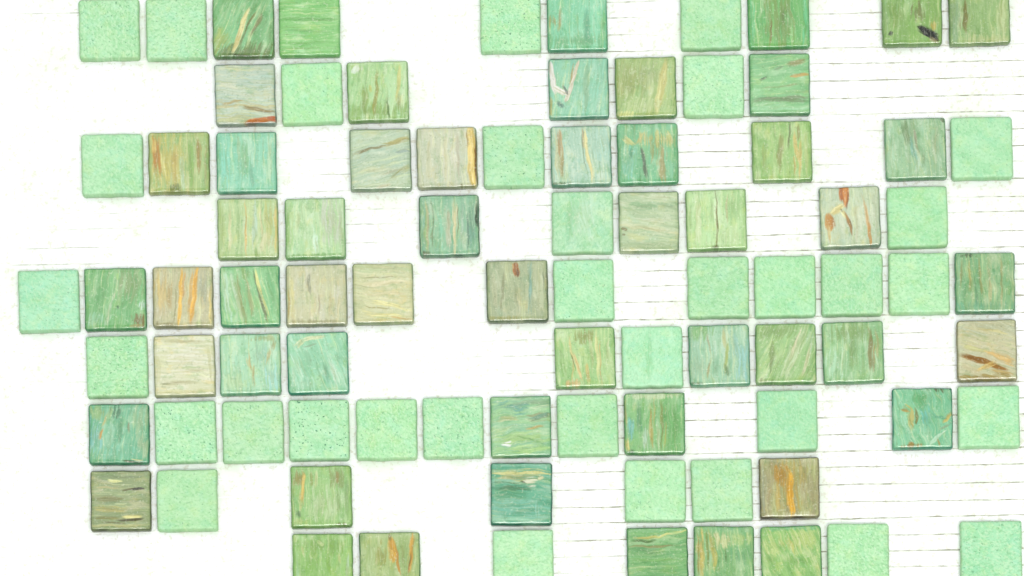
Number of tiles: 86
